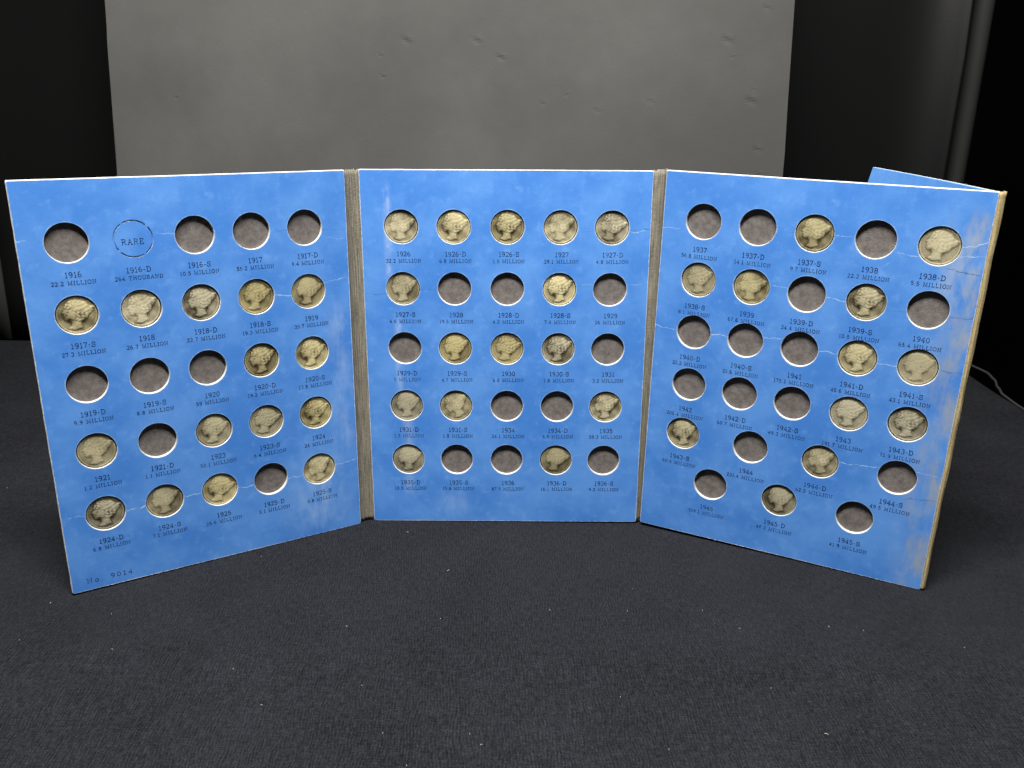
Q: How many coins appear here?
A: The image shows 42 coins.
